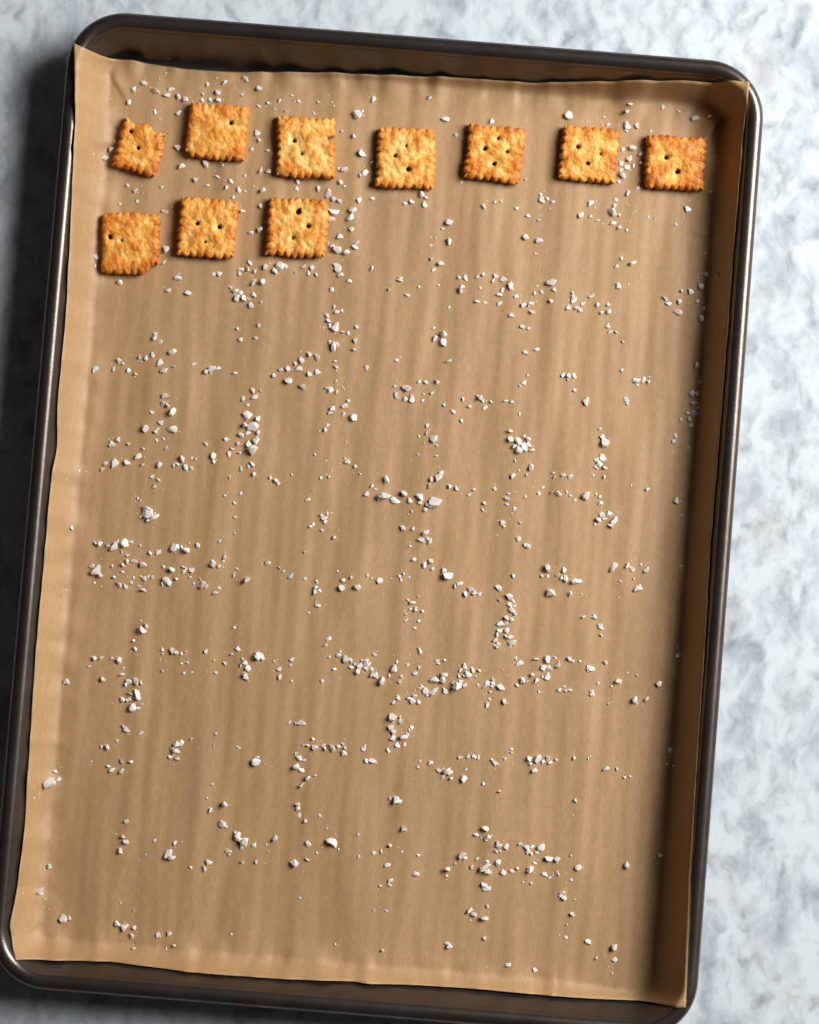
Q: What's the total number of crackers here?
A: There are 10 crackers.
